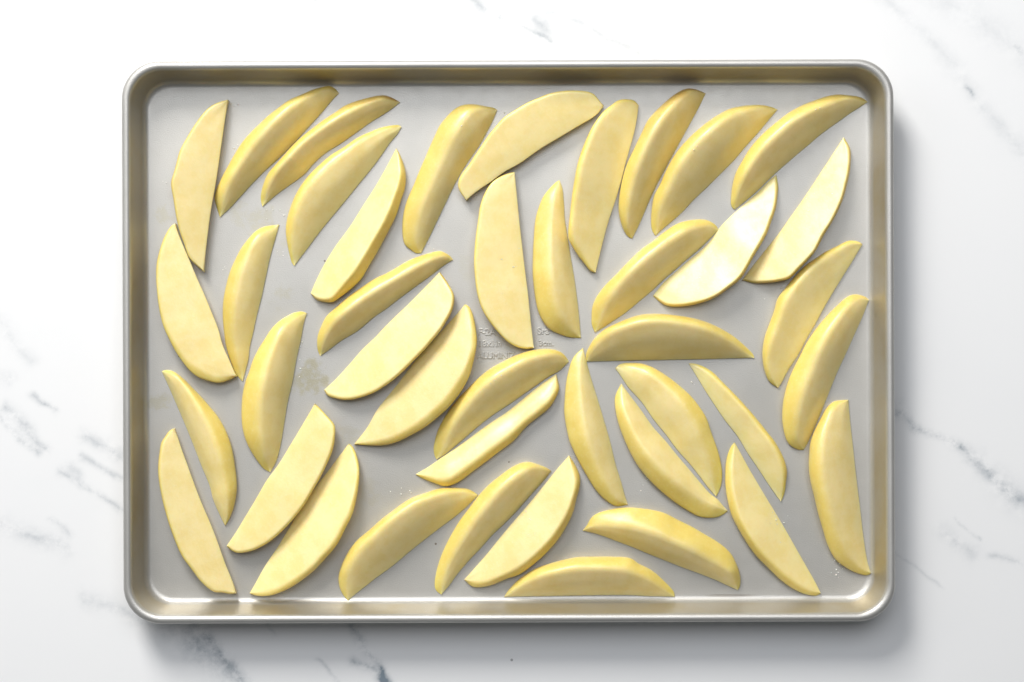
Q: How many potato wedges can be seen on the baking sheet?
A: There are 42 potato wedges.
